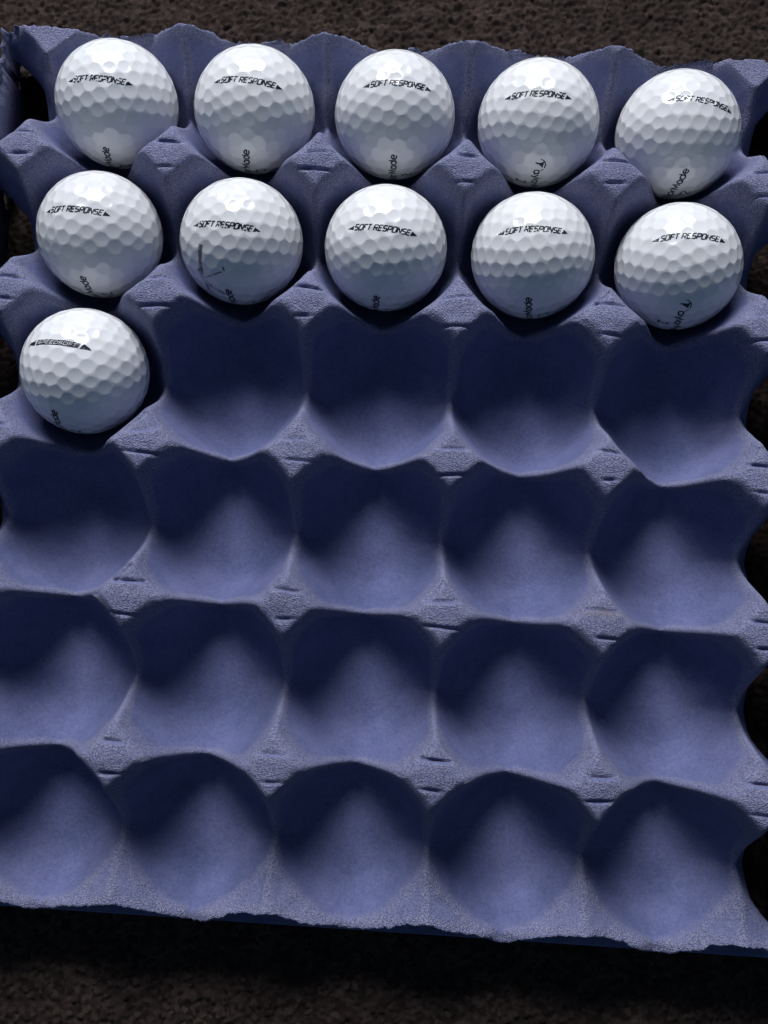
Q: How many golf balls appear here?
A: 11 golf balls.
